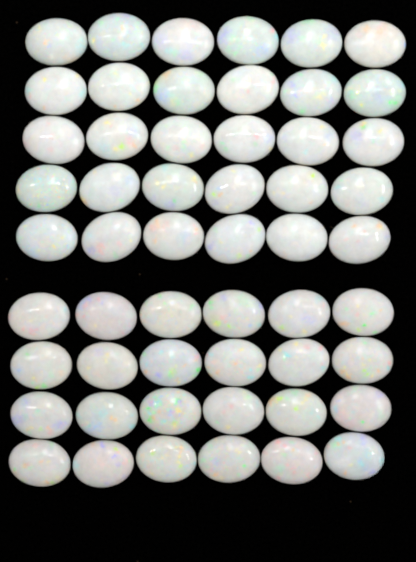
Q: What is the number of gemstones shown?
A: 54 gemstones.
